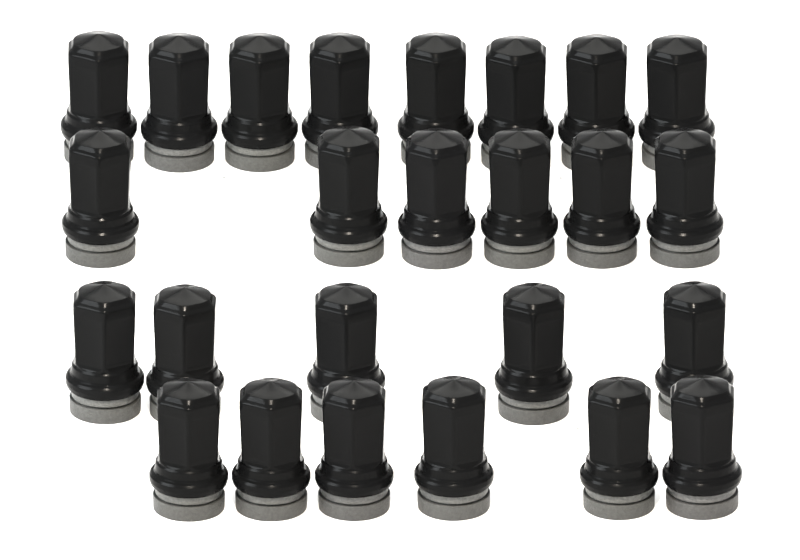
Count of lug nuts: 25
